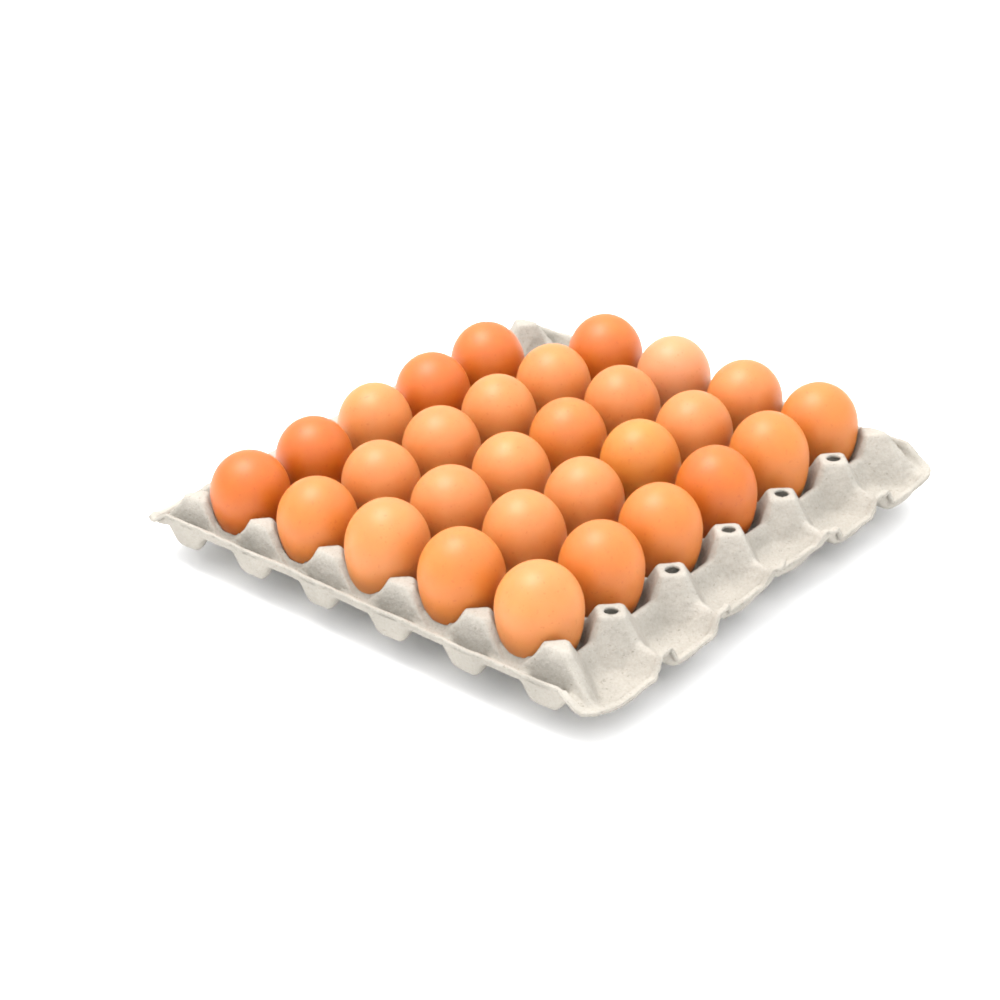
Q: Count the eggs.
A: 29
